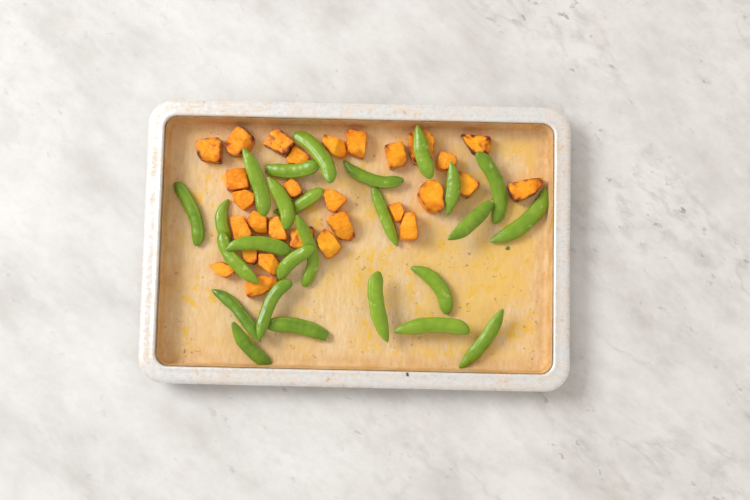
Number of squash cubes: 29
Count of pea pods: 26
